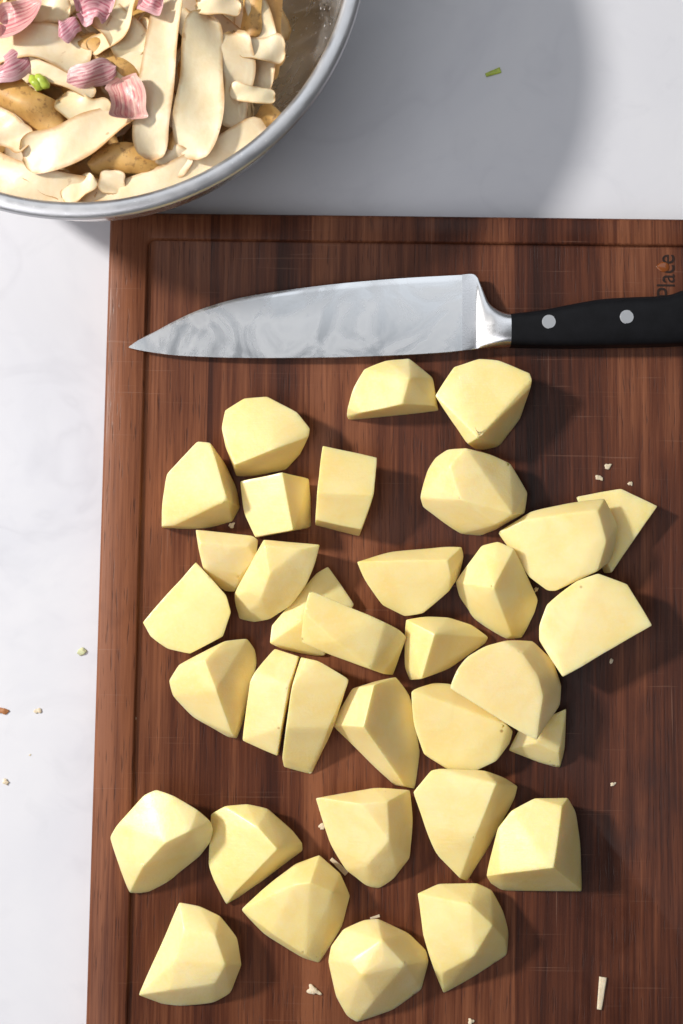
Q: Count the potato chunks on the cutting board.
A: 34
